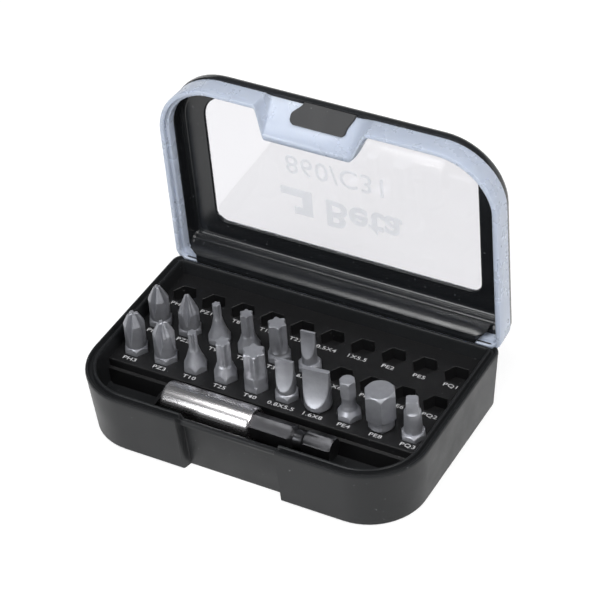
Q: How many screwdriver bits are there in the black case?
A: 16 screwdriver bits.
